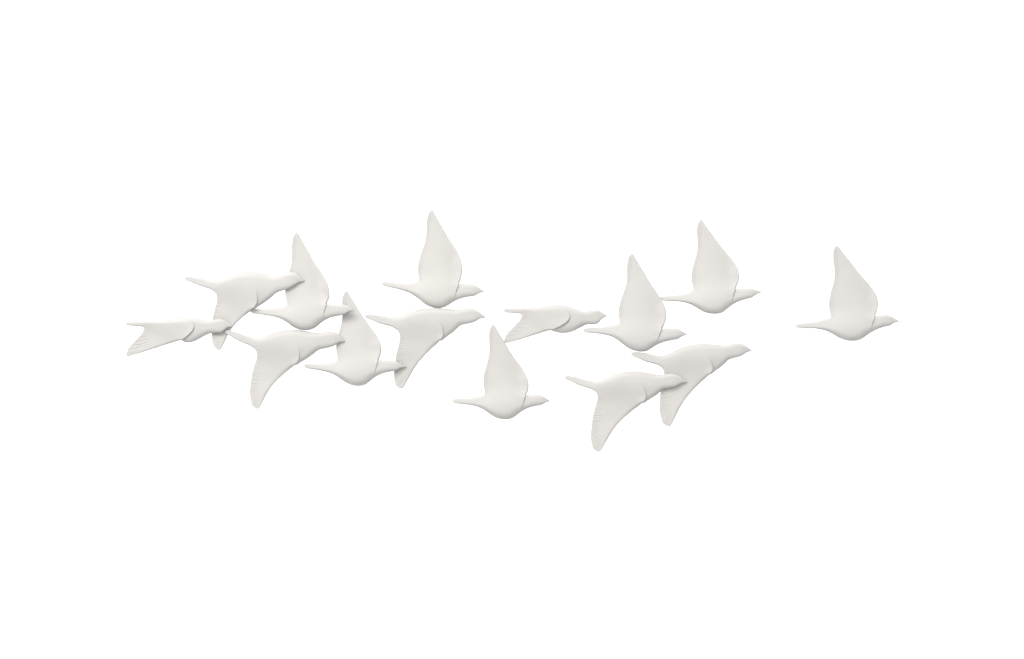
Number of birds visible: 14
